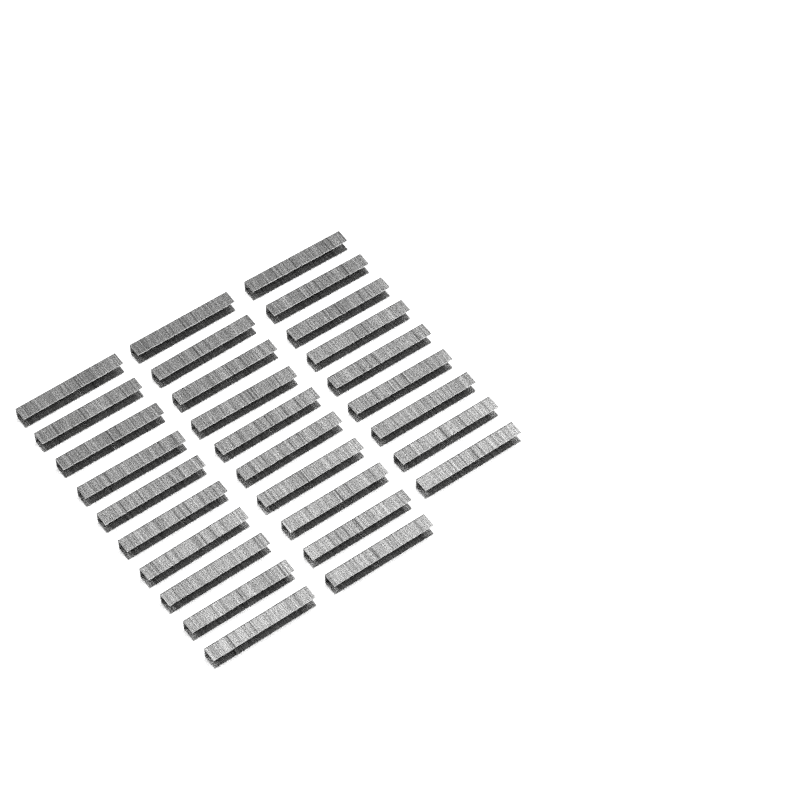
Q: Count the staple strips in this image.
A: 29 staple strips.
